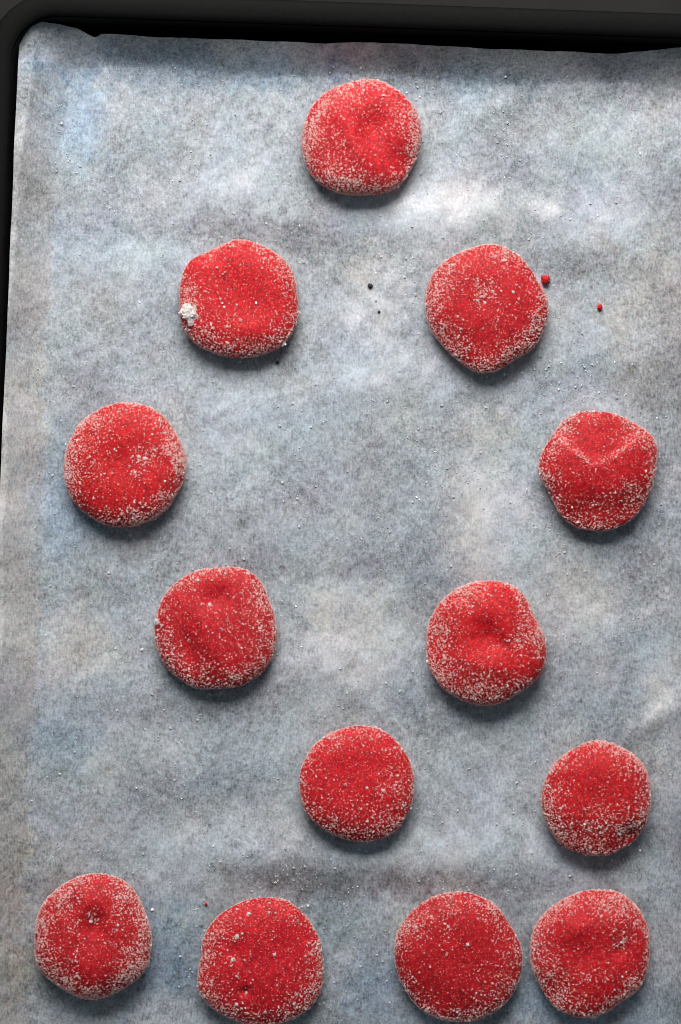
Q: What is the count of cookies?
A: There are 13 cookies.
